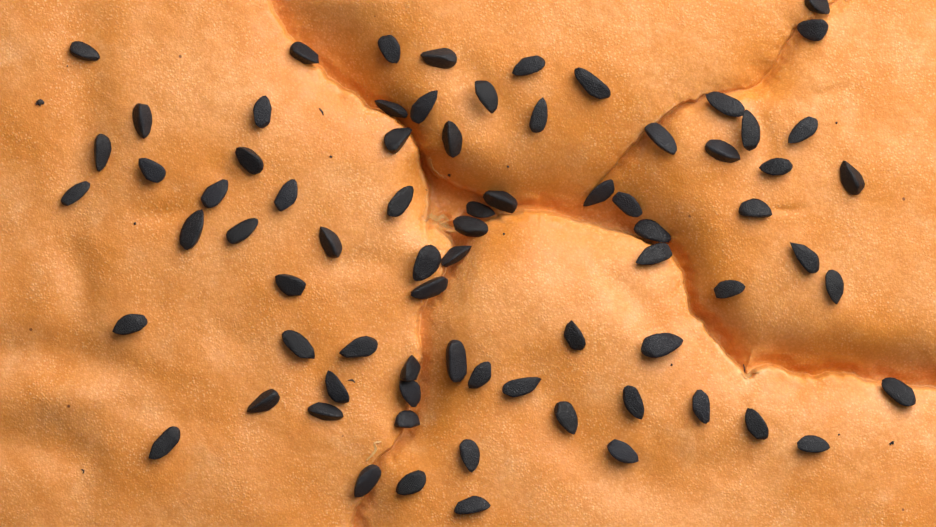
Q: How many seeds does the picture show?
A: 74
